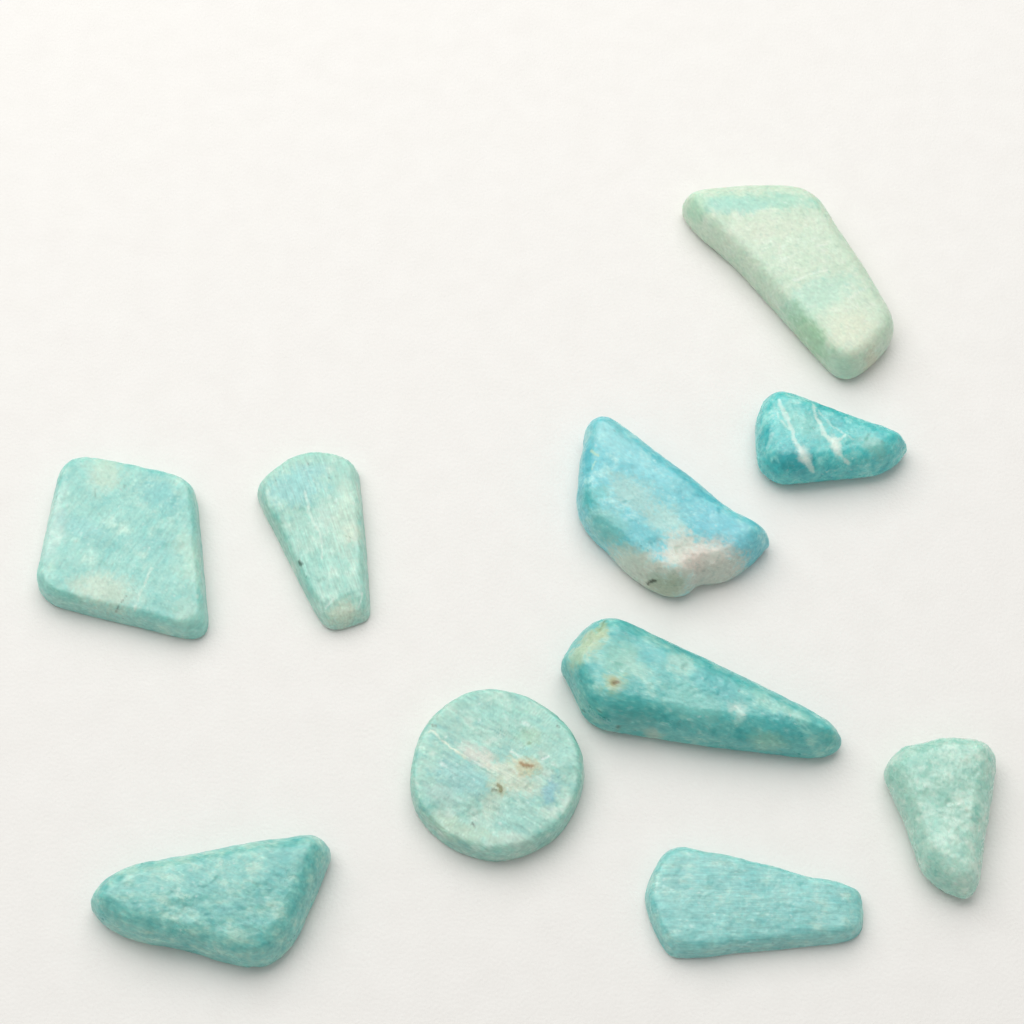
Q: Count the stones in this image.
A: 10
